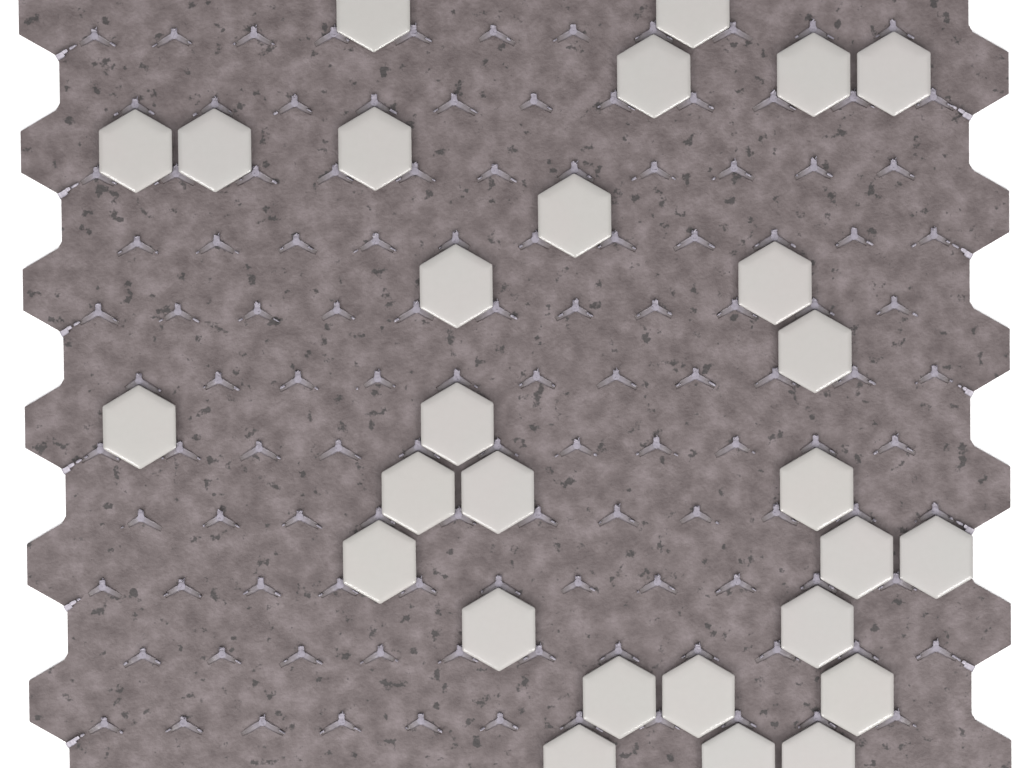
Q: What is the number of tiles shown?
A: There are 28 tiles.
